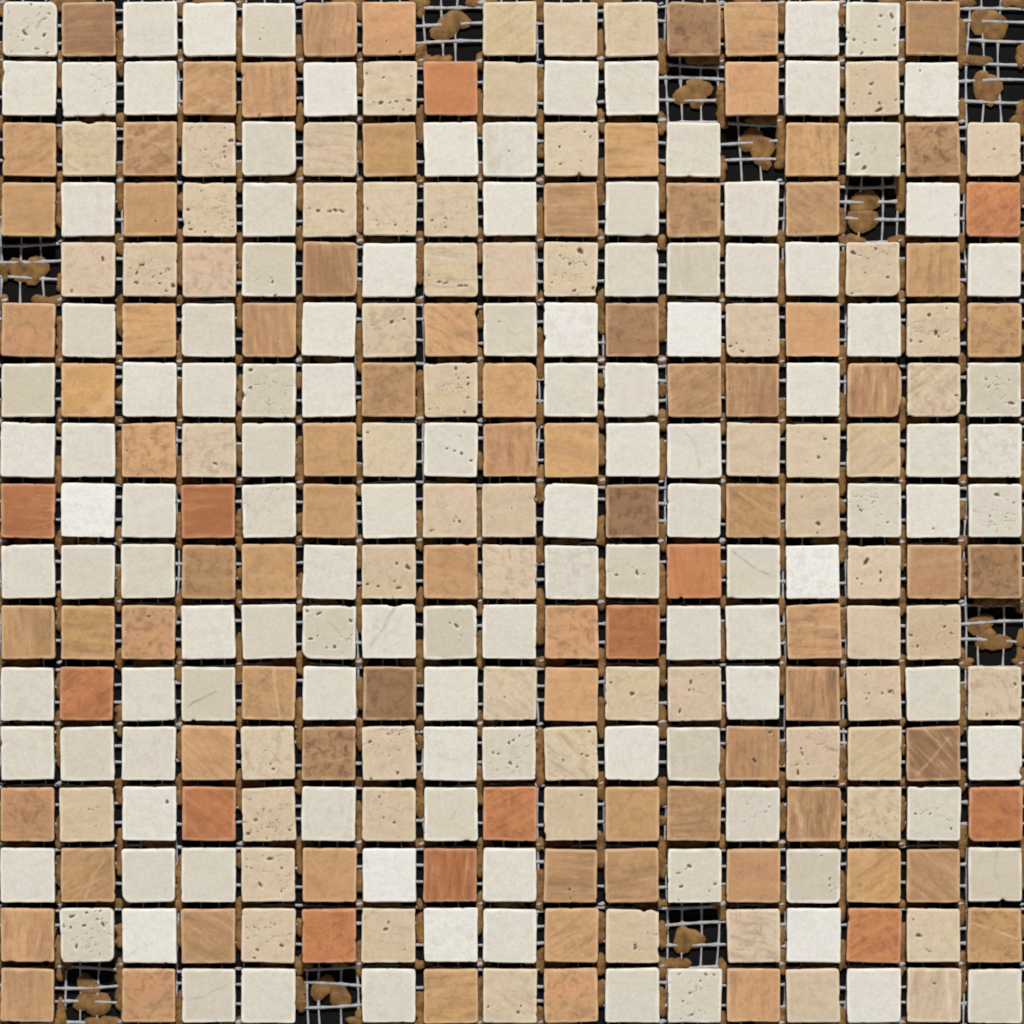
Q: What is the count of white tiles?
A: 121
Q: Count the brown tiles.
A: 80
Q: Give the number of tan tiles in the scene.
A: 64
